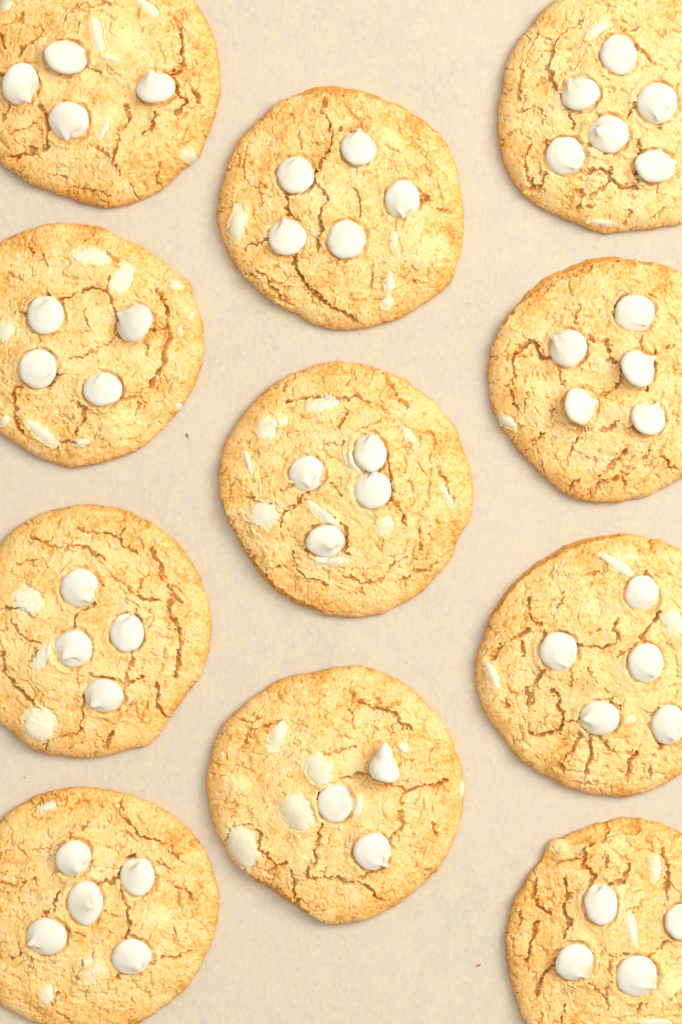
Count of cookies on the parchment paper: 11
